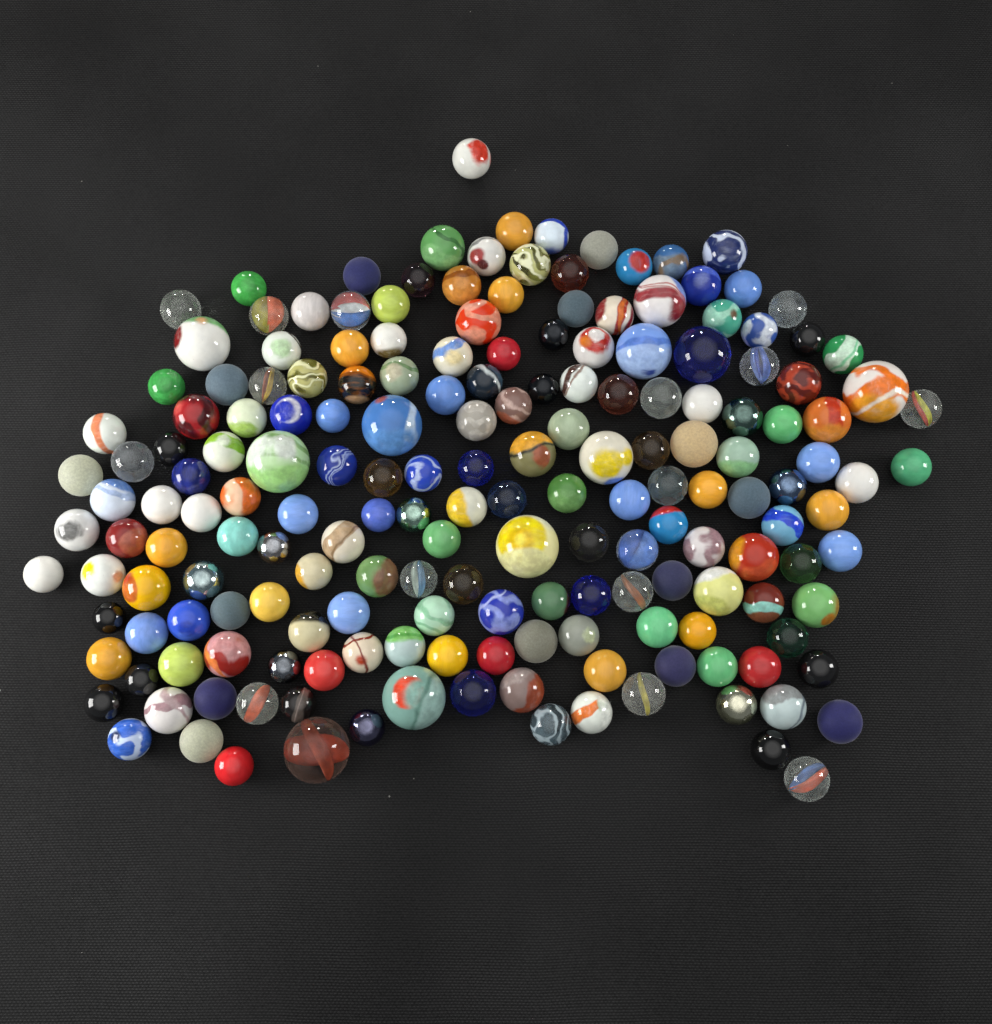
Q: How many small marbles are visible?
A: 175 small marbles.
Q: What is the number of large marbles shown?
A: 11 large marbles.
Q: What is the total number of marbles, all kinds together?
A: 186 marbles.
